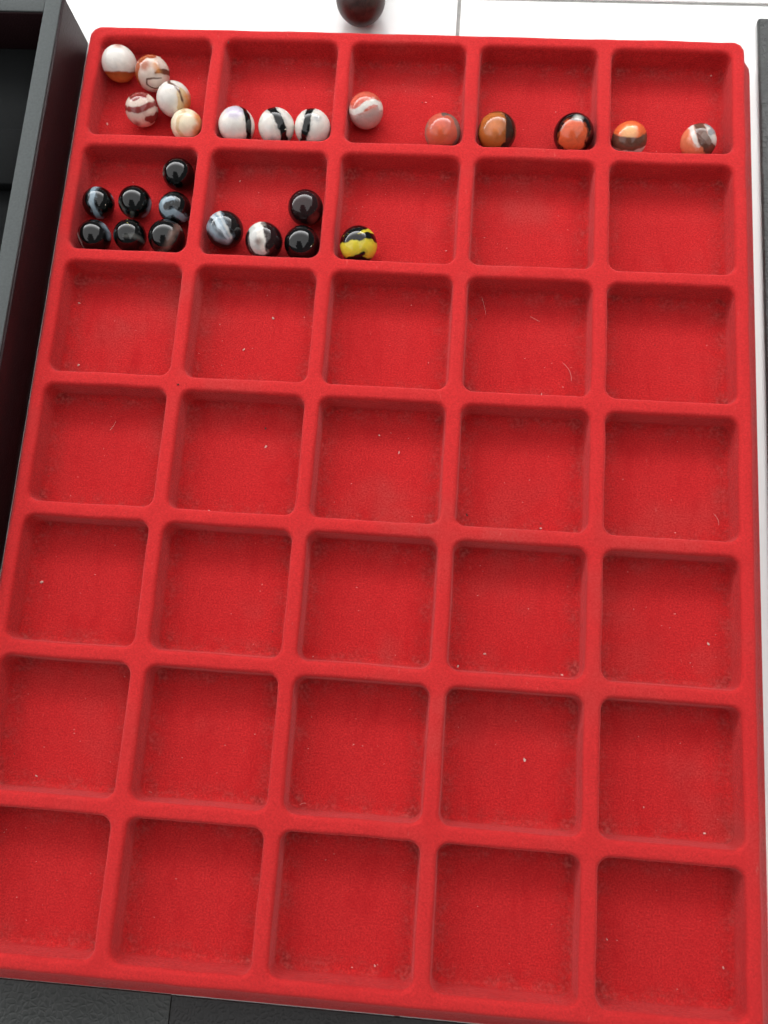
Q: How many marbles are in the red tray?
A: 26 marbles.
